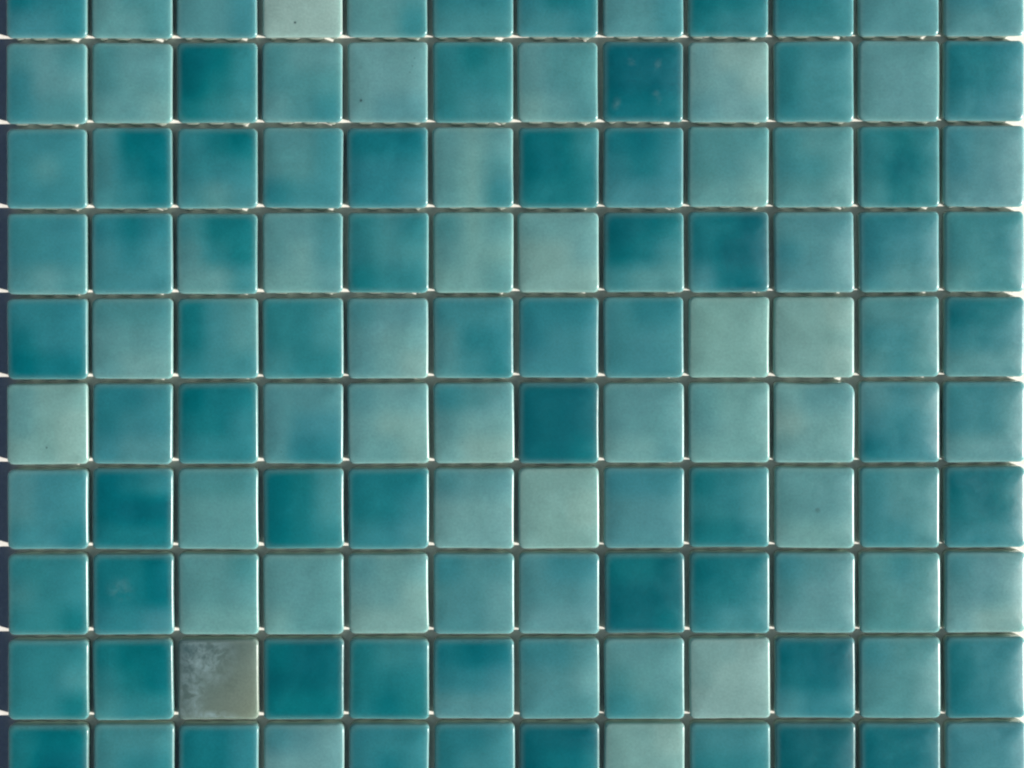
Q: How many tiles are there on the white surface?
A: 120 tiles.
